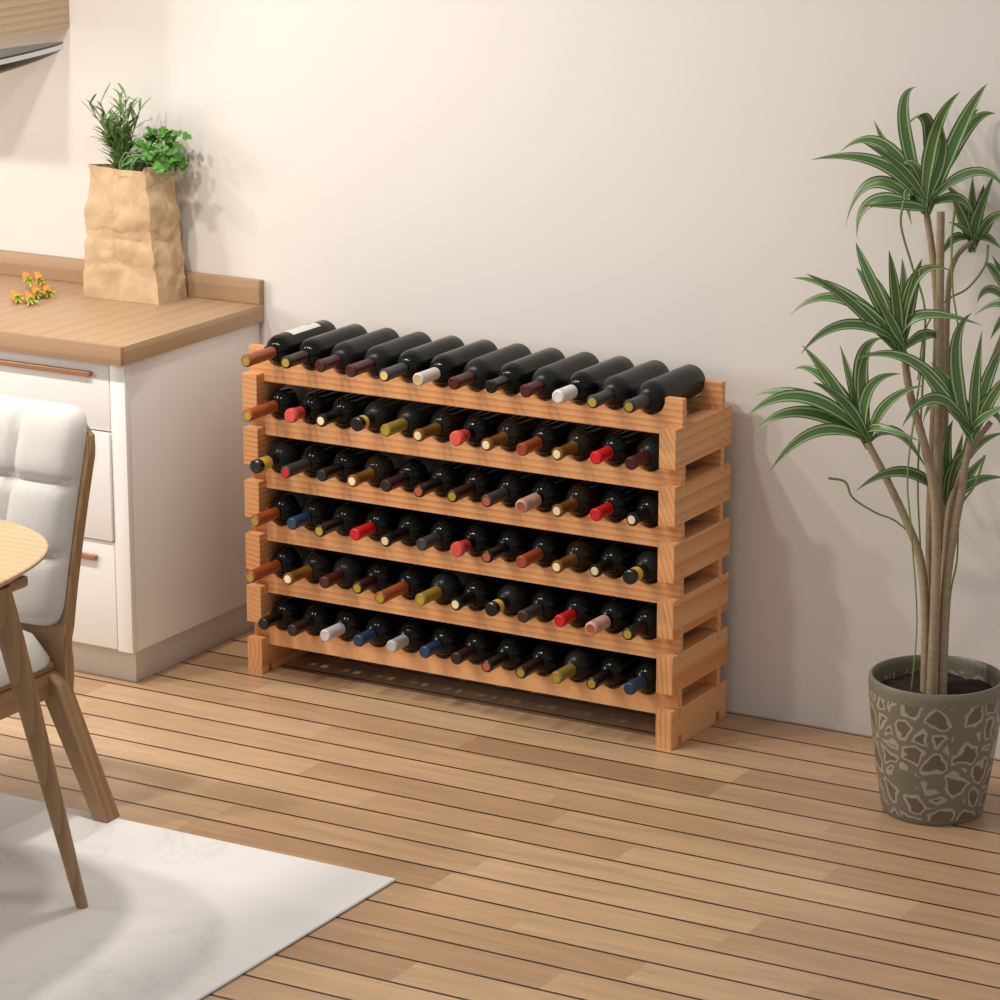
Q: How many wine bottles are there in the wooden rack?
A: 72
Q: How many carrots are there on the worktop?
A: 6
